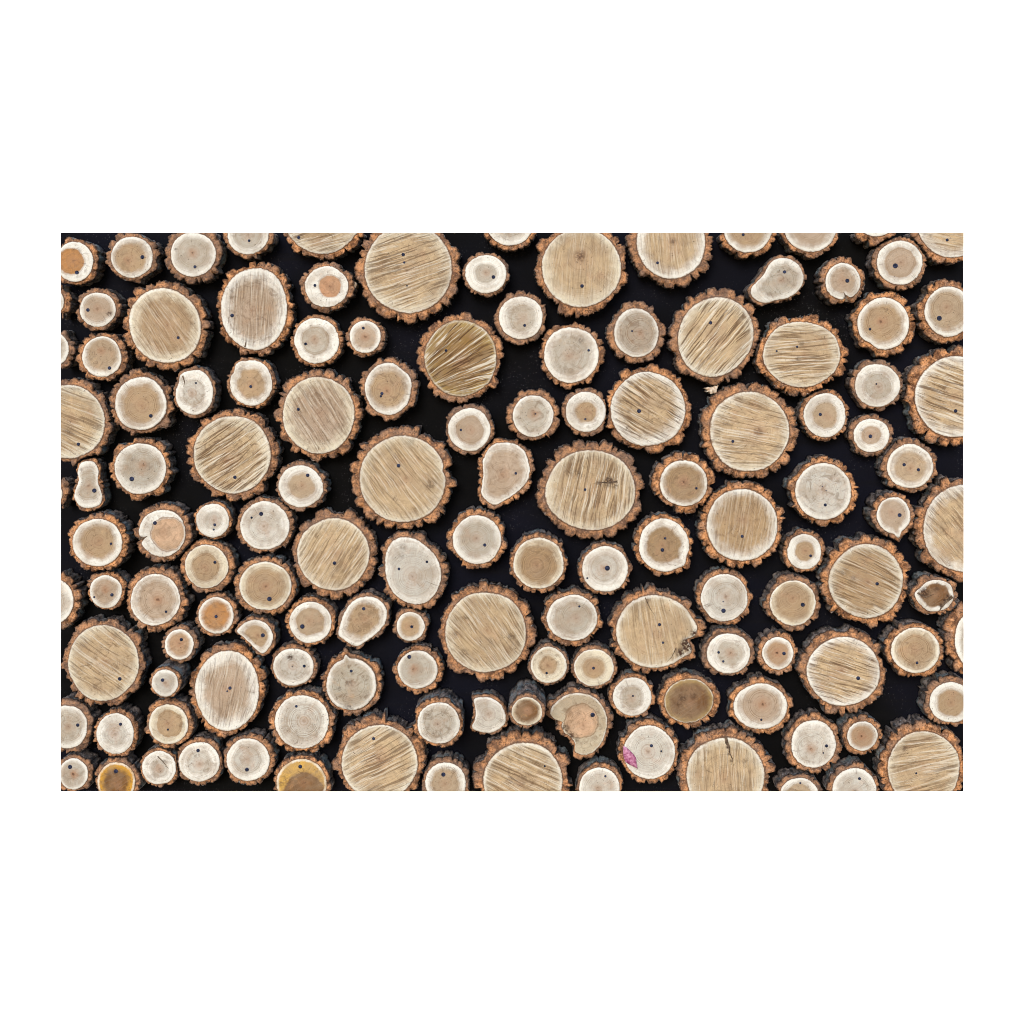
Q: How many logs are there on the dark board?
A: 134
